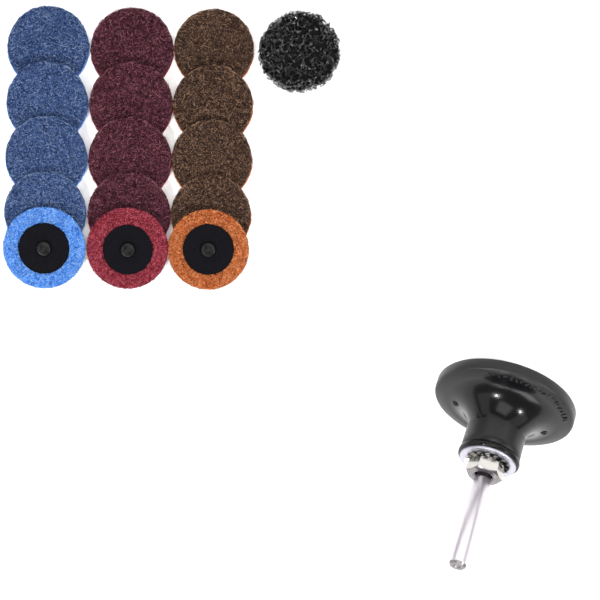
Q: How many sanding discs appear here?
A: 16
